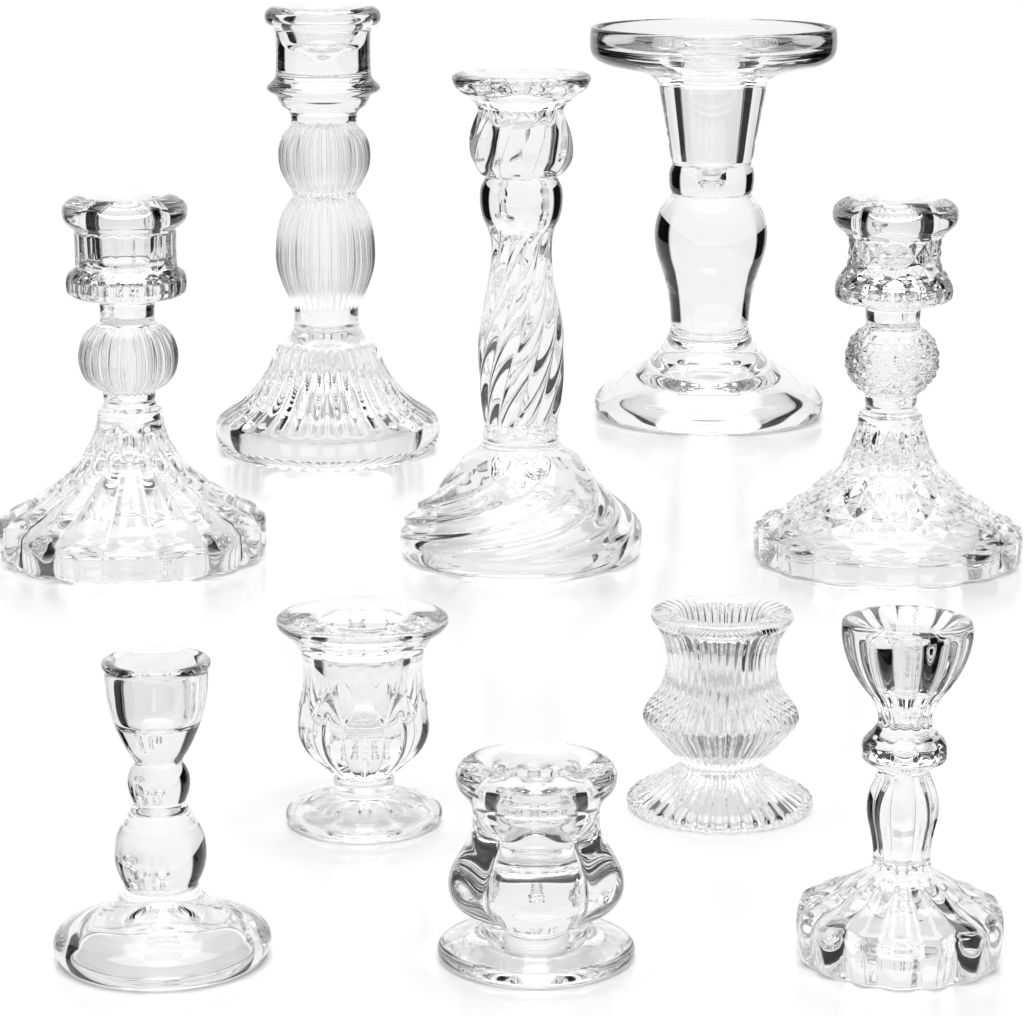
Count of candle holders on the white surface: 10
